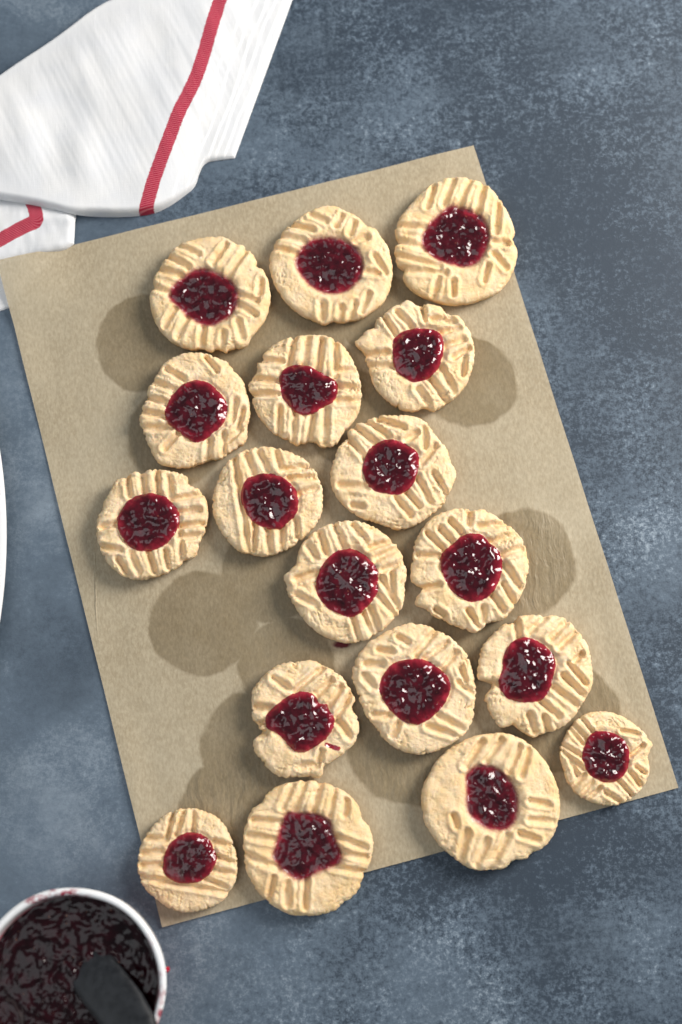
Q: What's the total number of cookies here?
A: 18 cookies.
